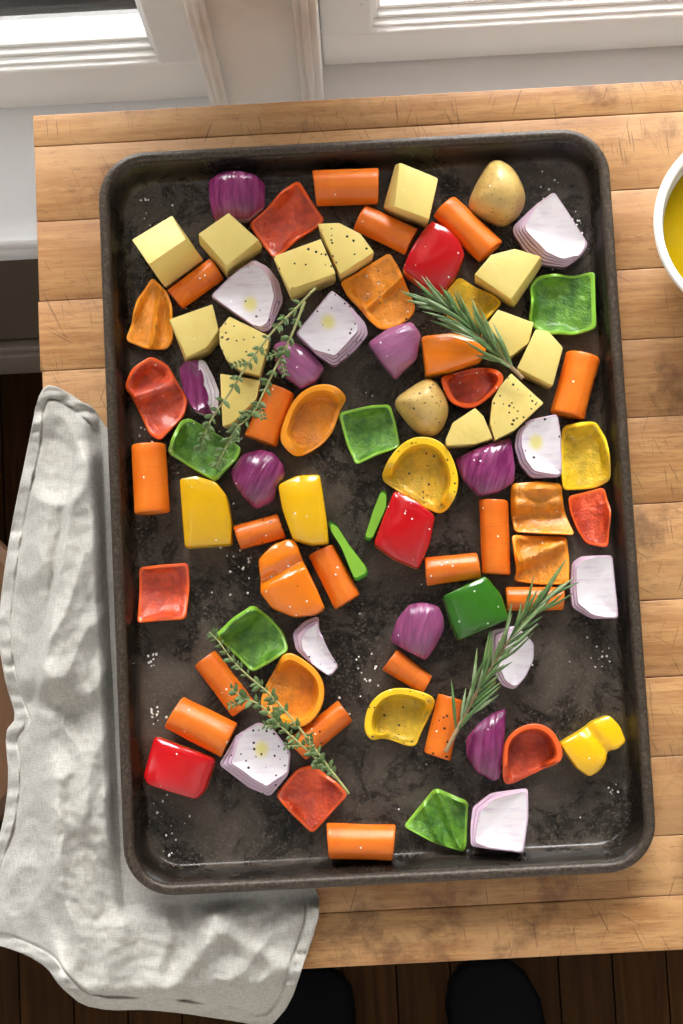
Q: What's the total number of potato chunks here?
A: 15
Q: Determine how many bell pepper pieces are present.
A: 33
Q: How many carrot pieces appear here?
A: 18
